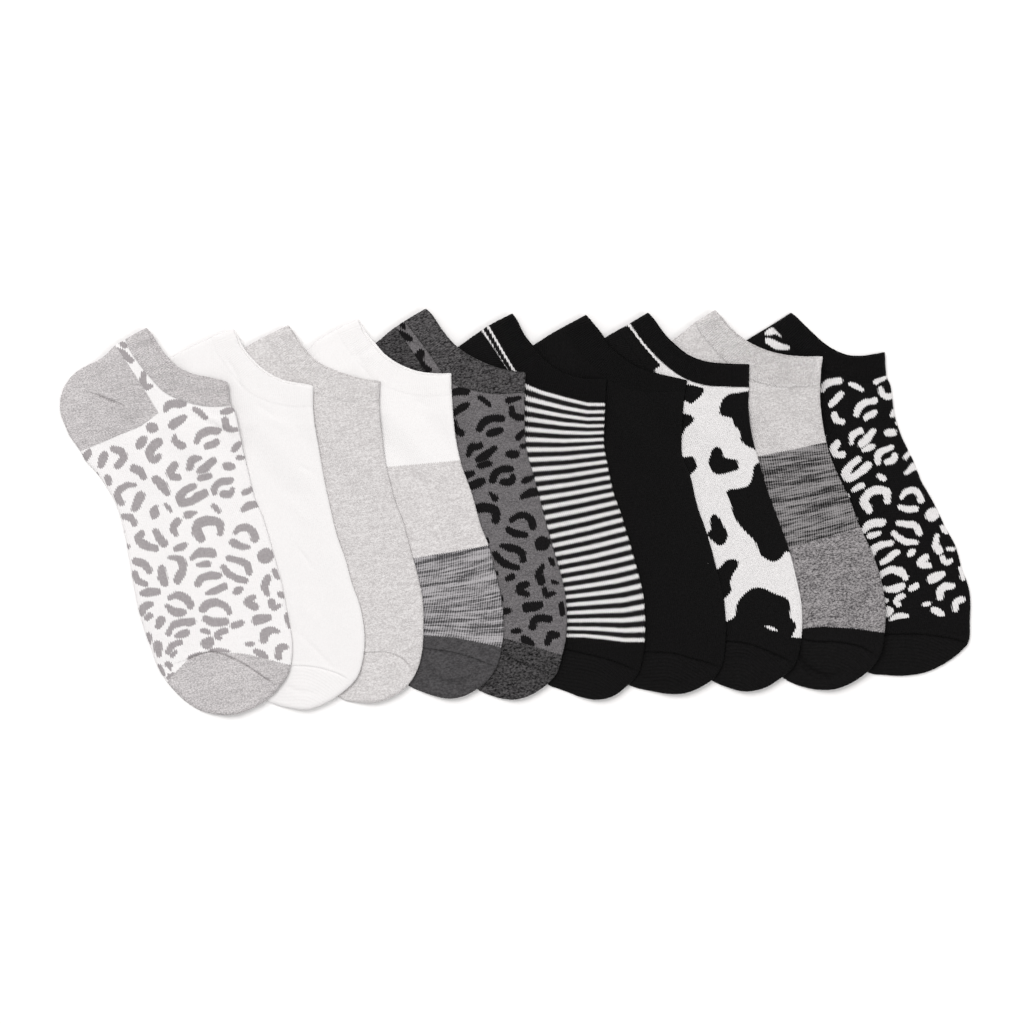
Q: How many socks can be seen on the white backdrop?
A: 10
